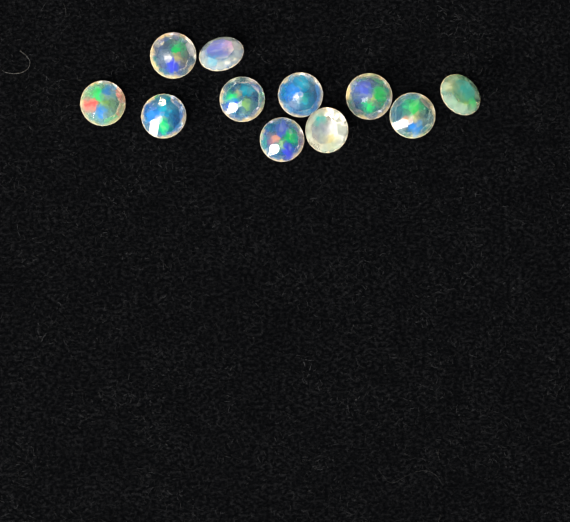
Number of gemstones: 11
